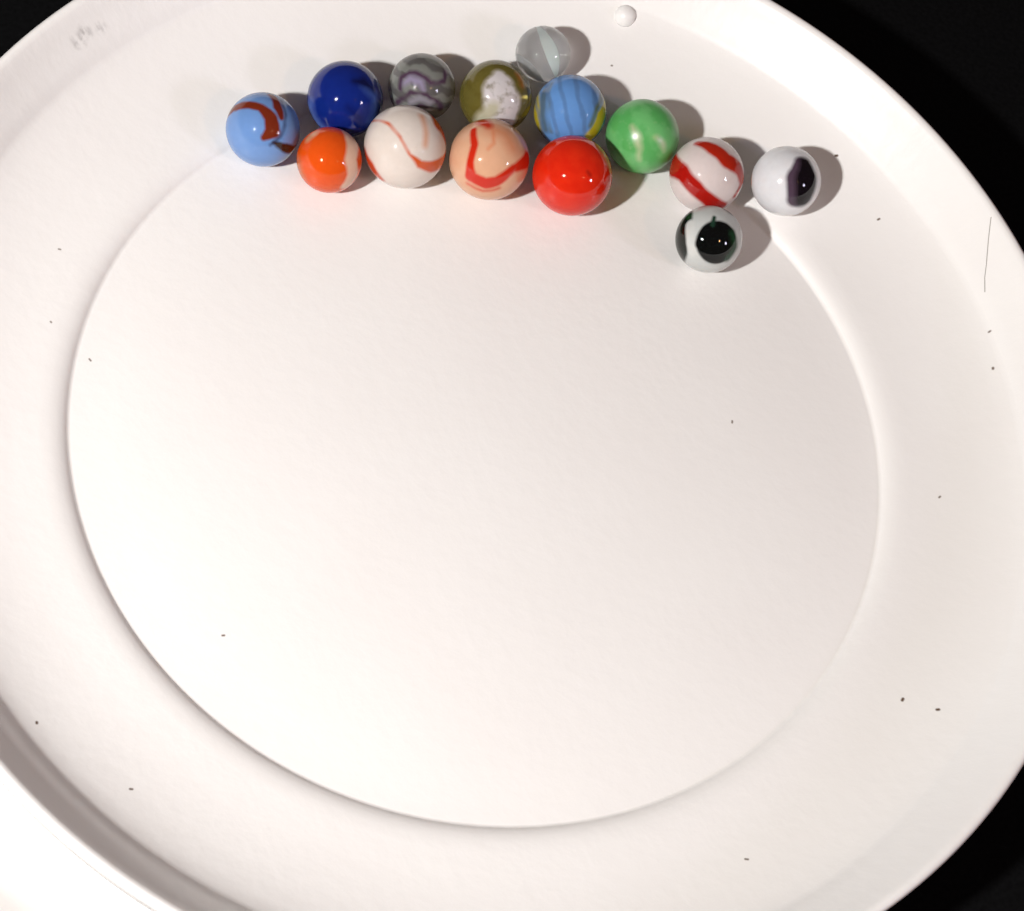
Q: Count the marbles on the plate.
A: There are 14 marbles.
